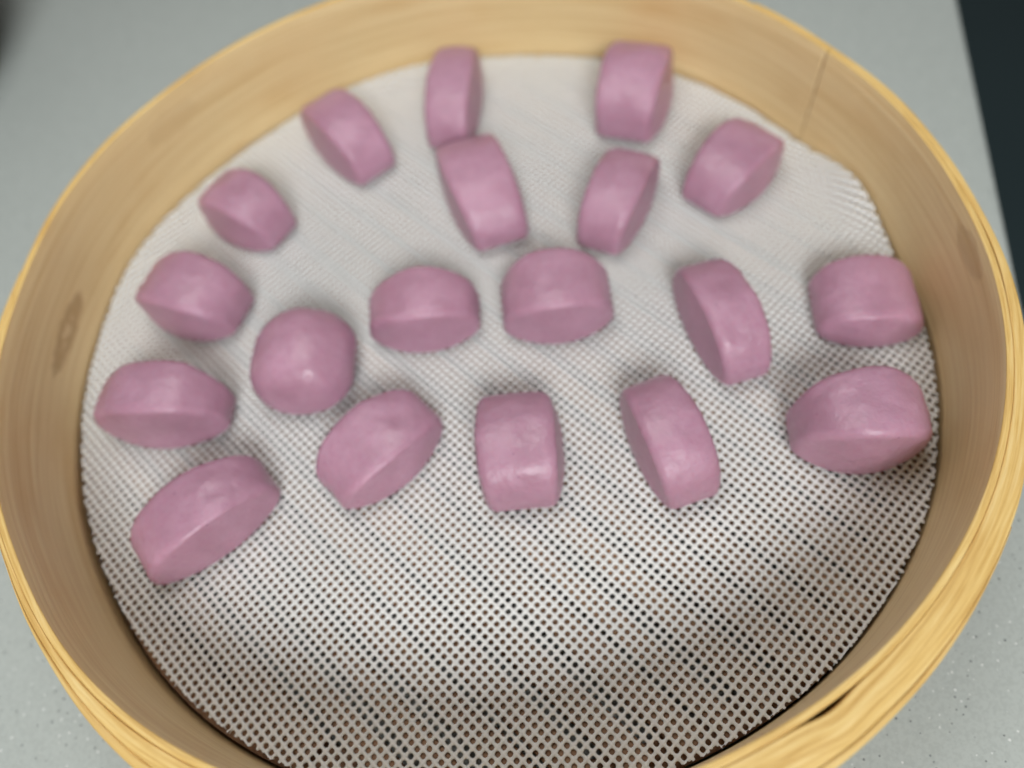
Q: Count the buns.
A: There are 19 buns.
